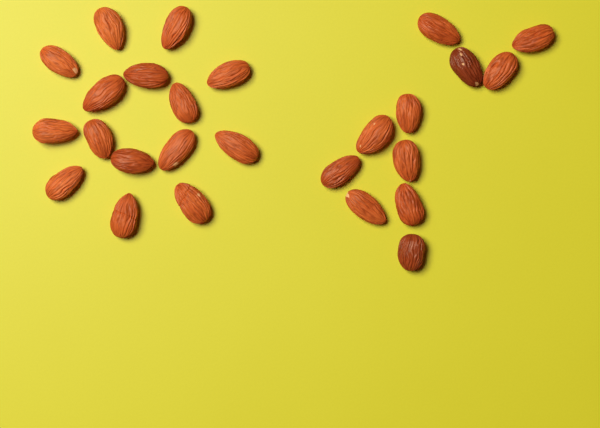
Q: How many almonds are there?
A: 26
